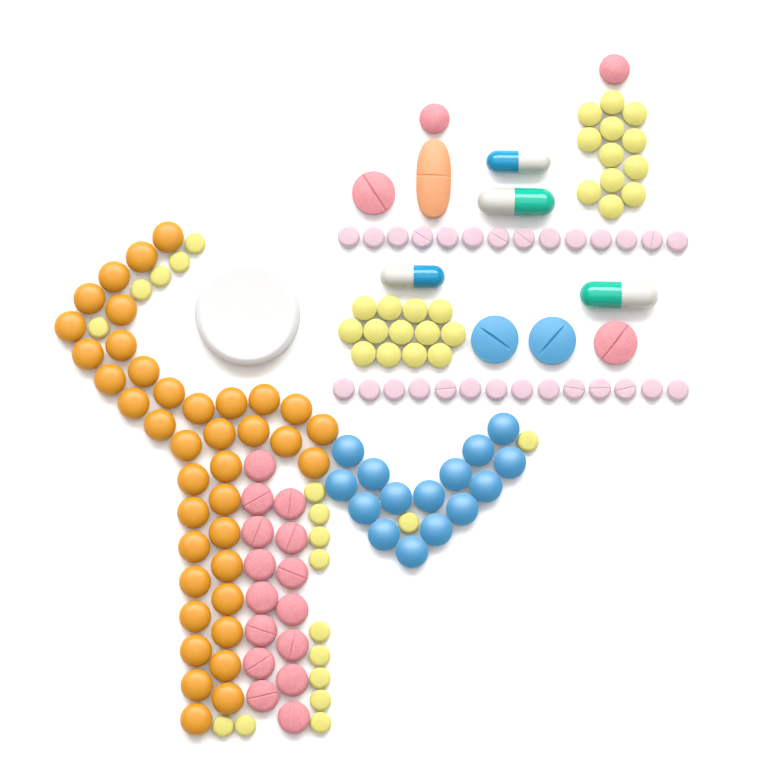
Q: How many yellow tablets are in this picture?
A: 43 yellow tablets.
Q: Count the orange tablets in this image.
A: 39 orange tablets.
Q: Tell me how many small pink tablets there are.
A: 28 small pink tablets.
